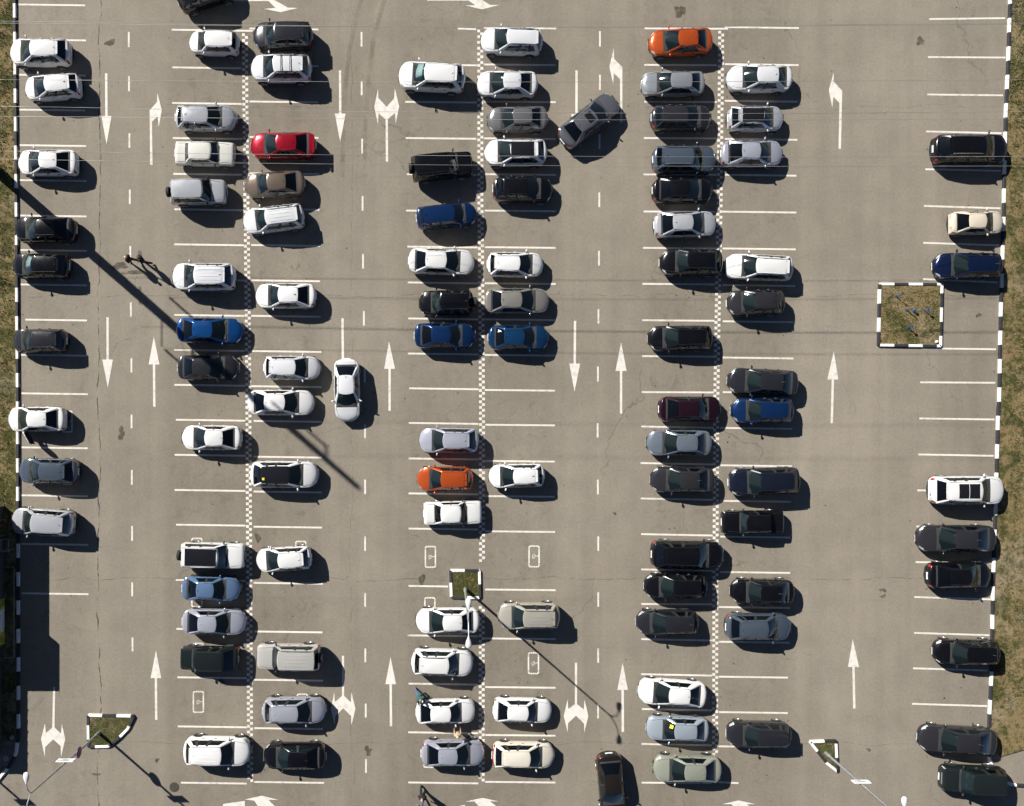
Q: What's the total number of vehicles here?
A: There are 102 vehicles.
